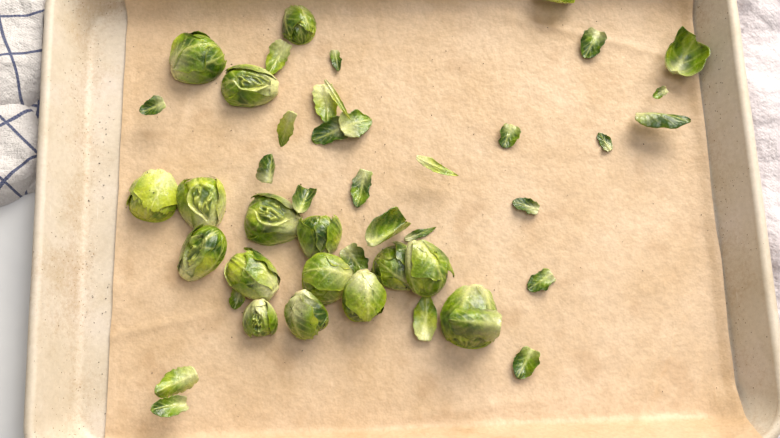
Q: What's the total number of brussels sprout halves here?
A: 16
